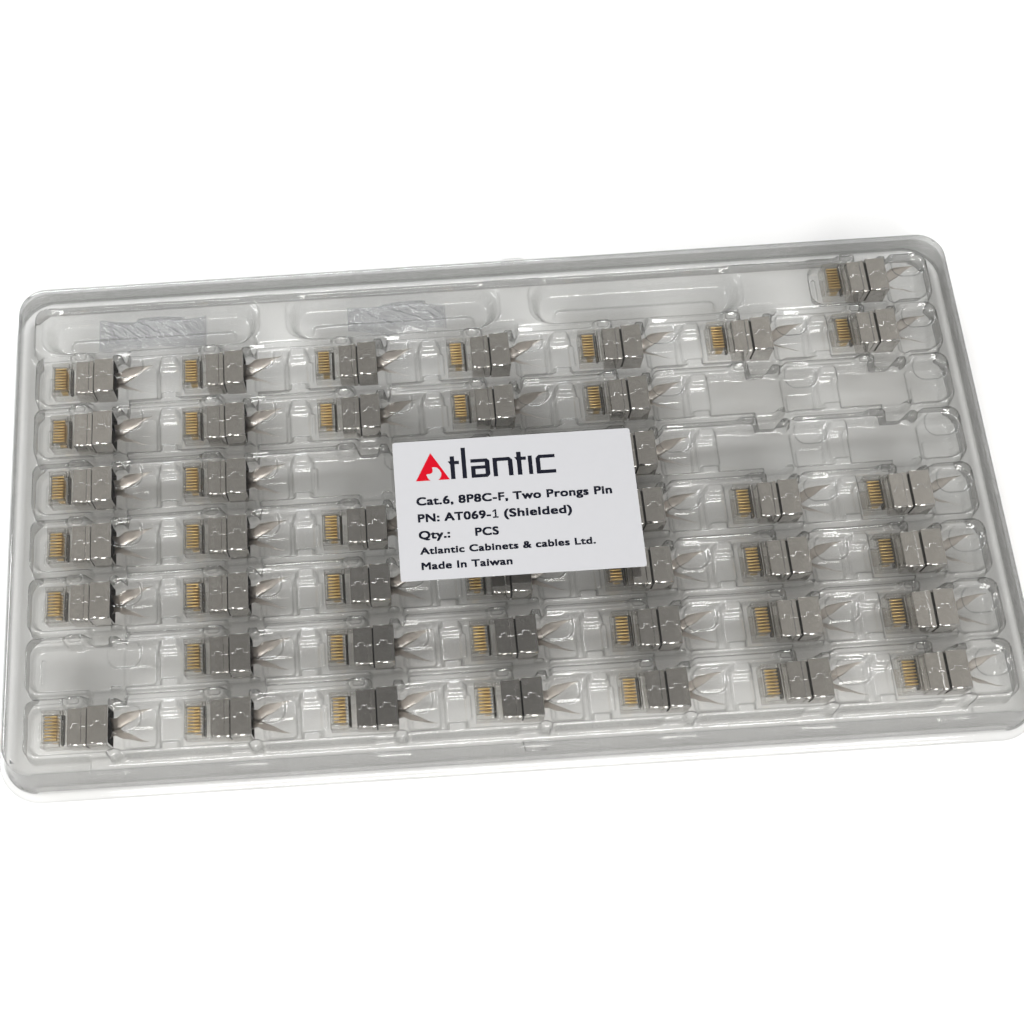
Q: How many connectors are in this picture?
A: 42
